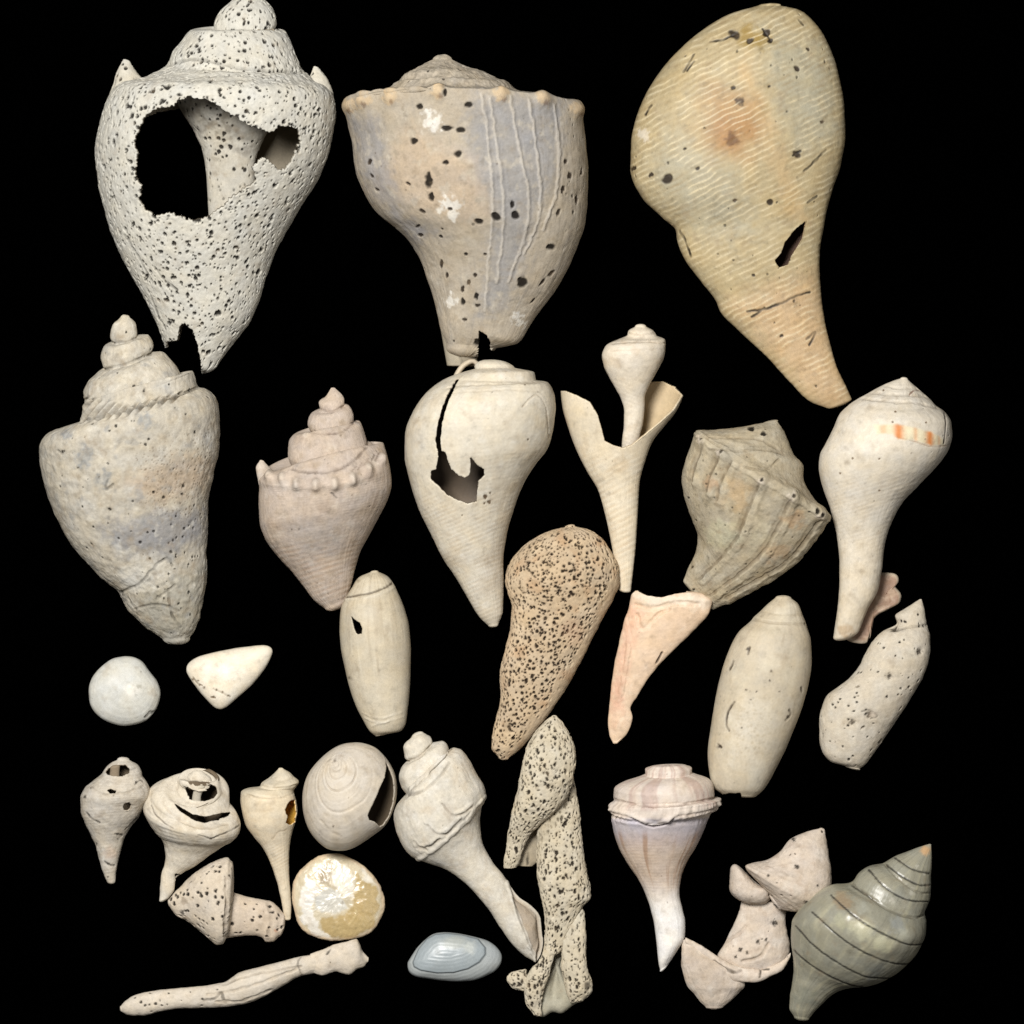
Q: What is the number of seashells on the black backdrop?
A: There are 29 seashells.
